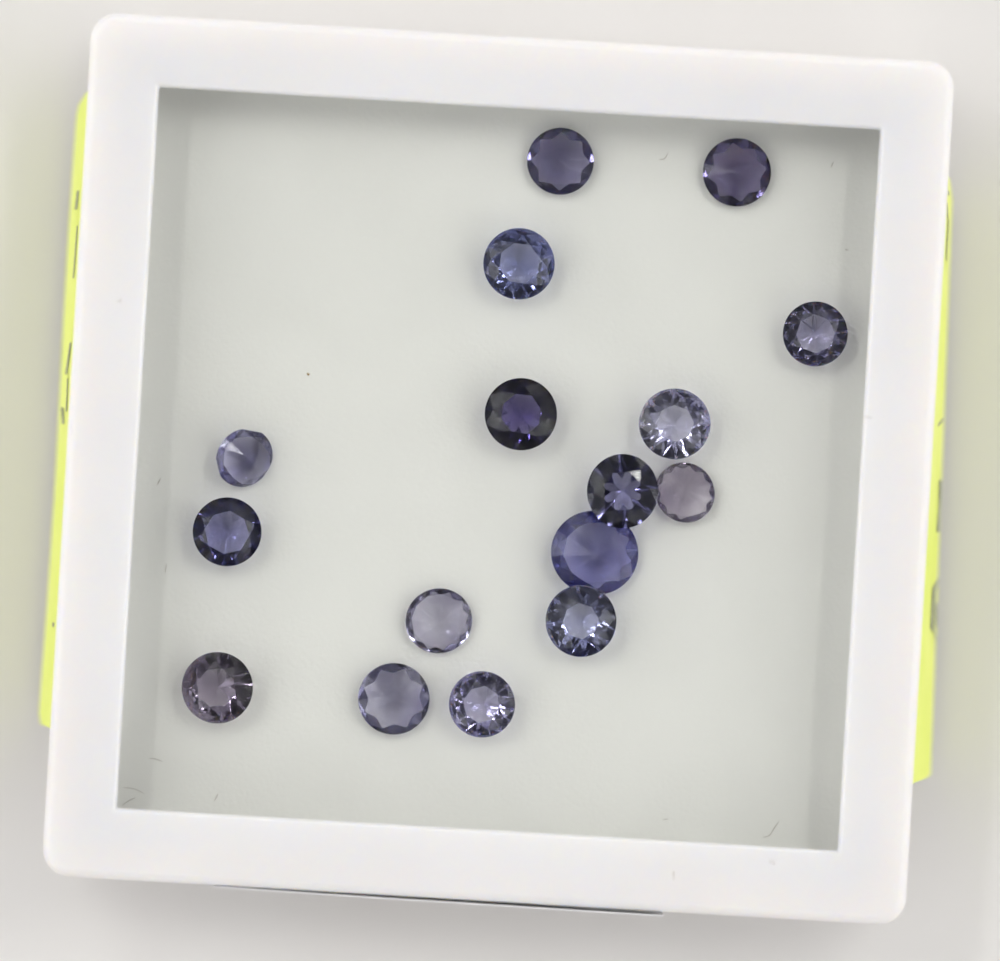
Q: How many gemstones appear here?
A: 16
